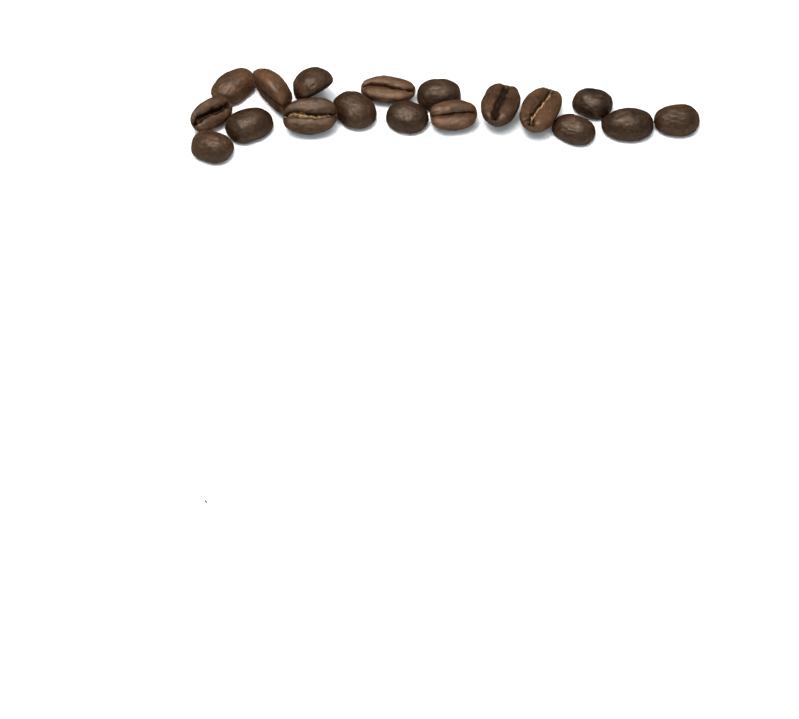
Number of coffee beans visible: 18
